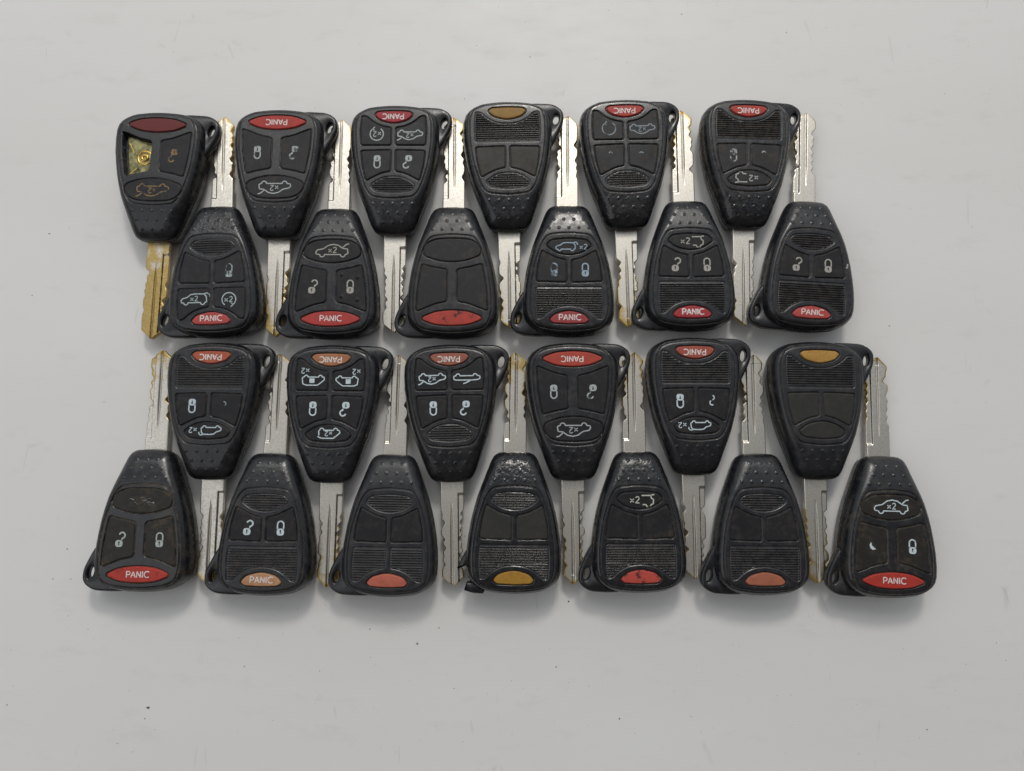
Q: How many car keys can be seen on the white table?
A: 25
